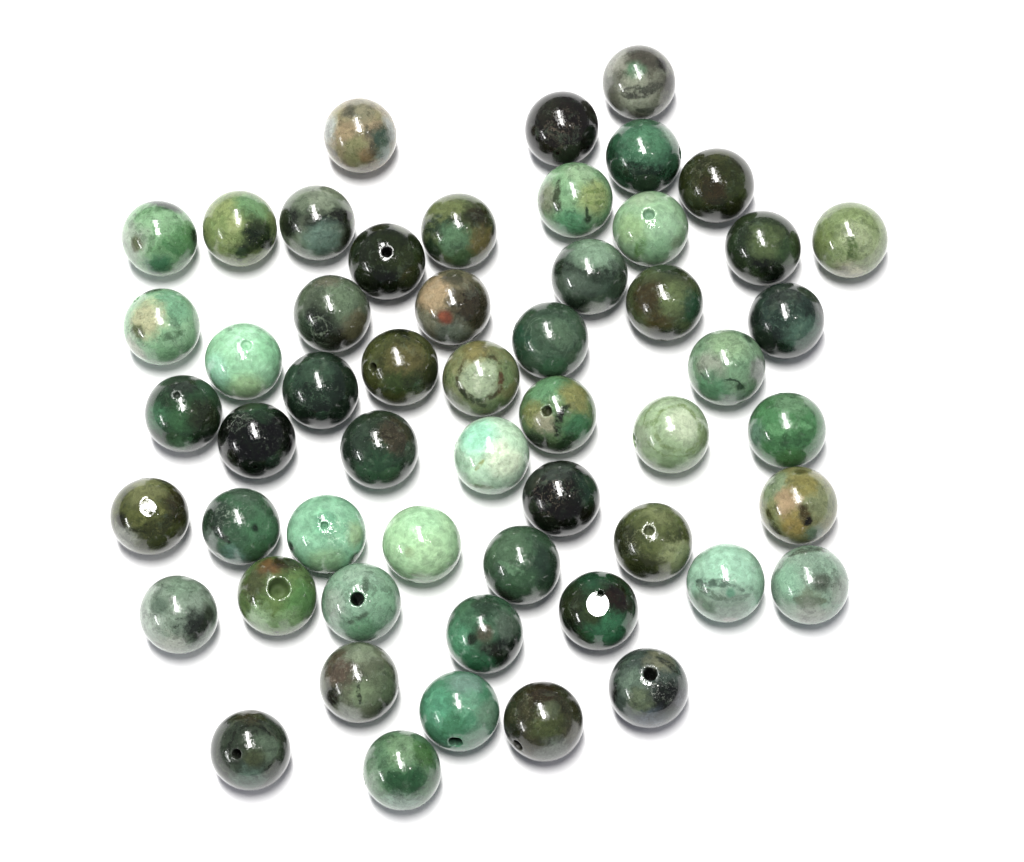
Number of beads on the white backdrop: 54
